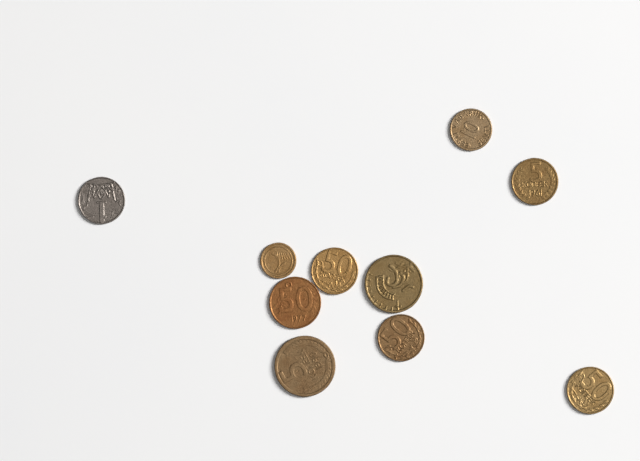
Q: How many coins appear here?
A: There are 10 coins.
